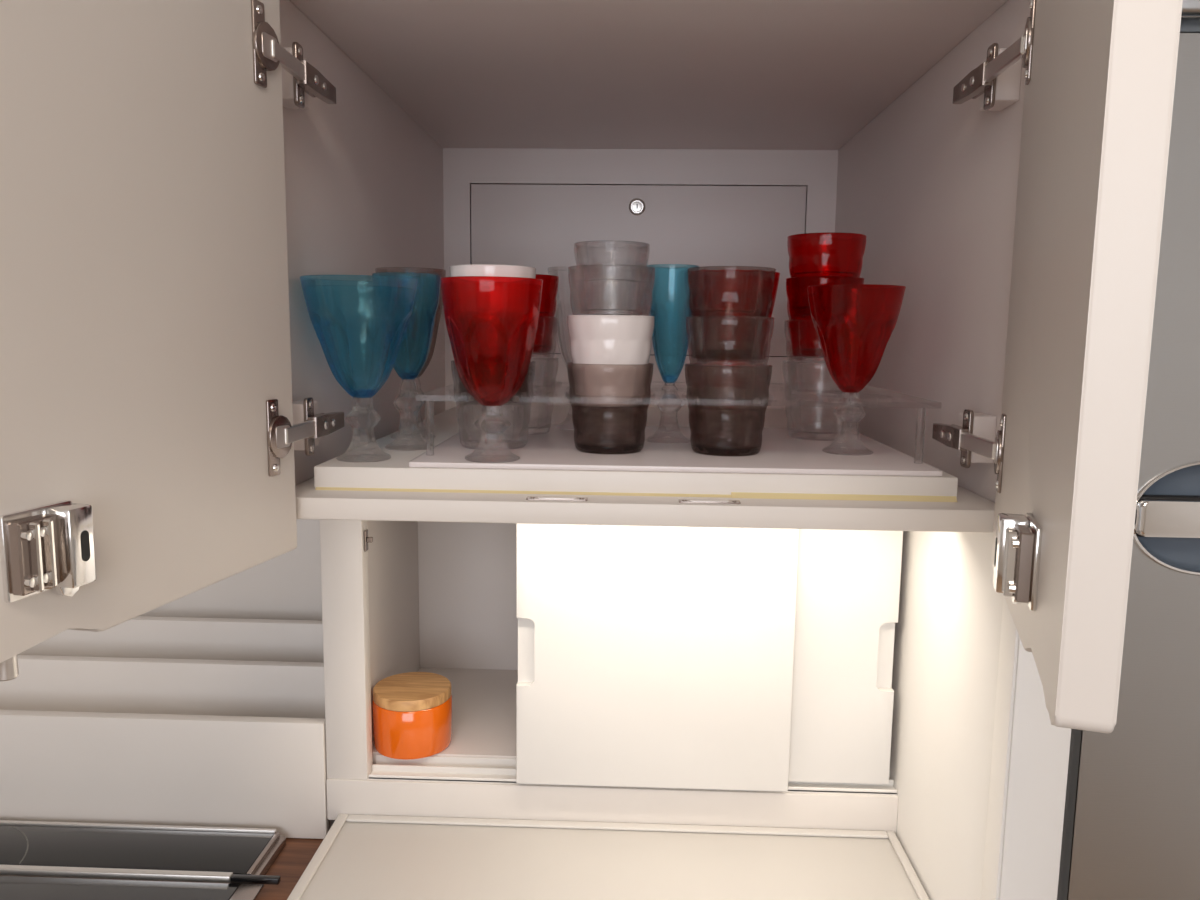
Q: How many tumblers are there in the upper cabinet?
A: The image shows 17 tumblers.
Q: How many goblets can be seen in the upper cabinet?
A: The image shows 8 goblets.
